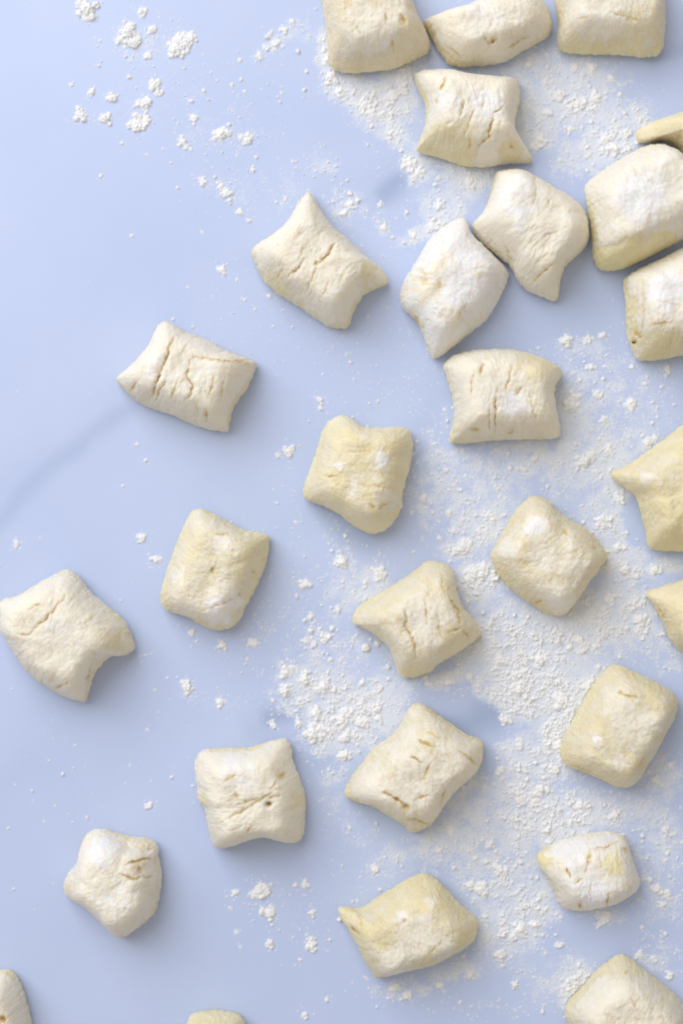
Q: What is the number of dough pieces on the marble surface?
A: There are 28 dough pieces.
